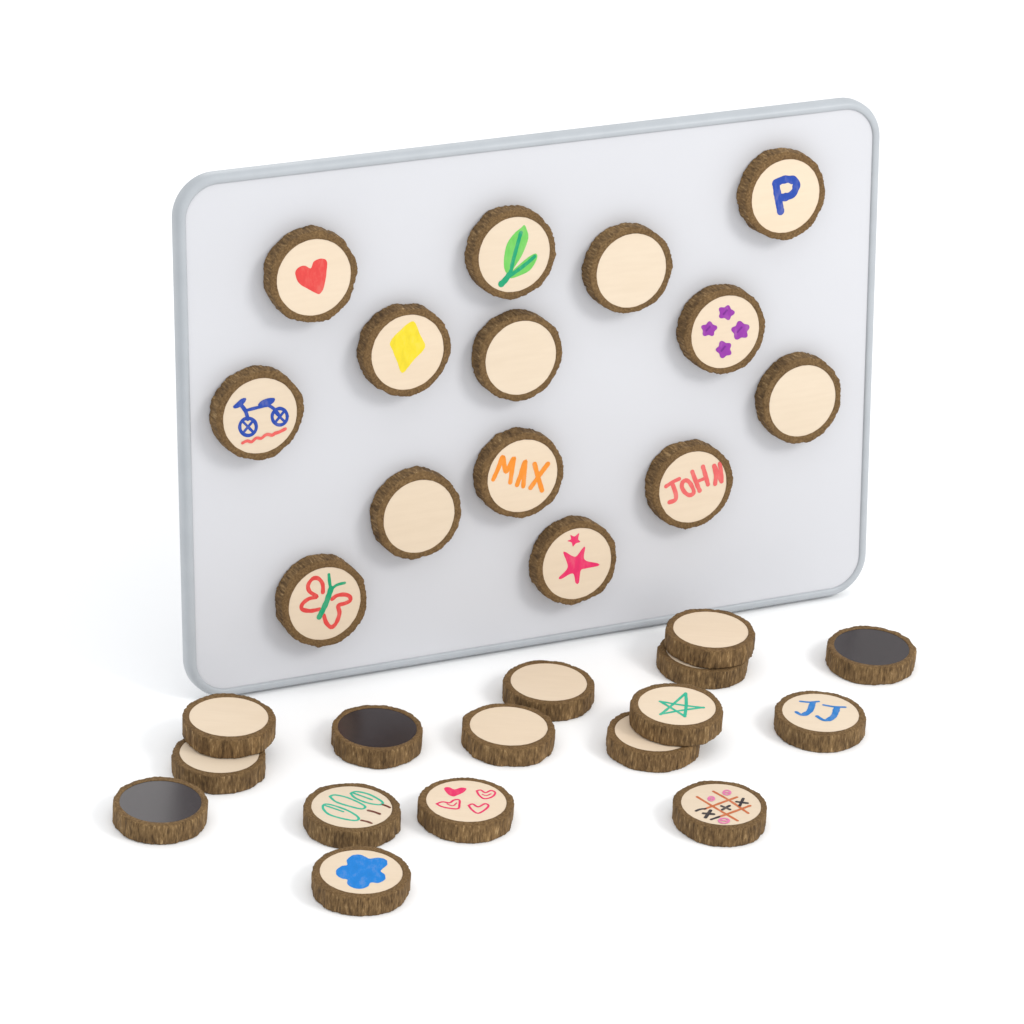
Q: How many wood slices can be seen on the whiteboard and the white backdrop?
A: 30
